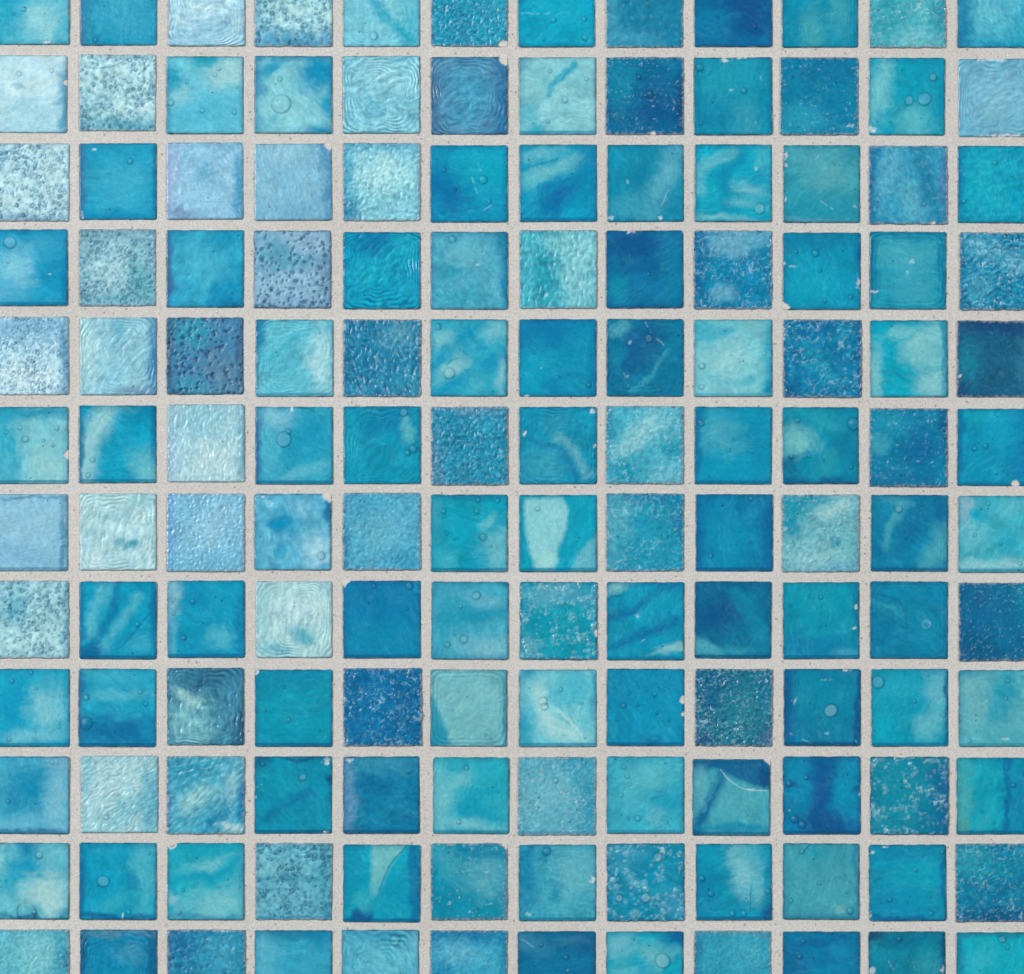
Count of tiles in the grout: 144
